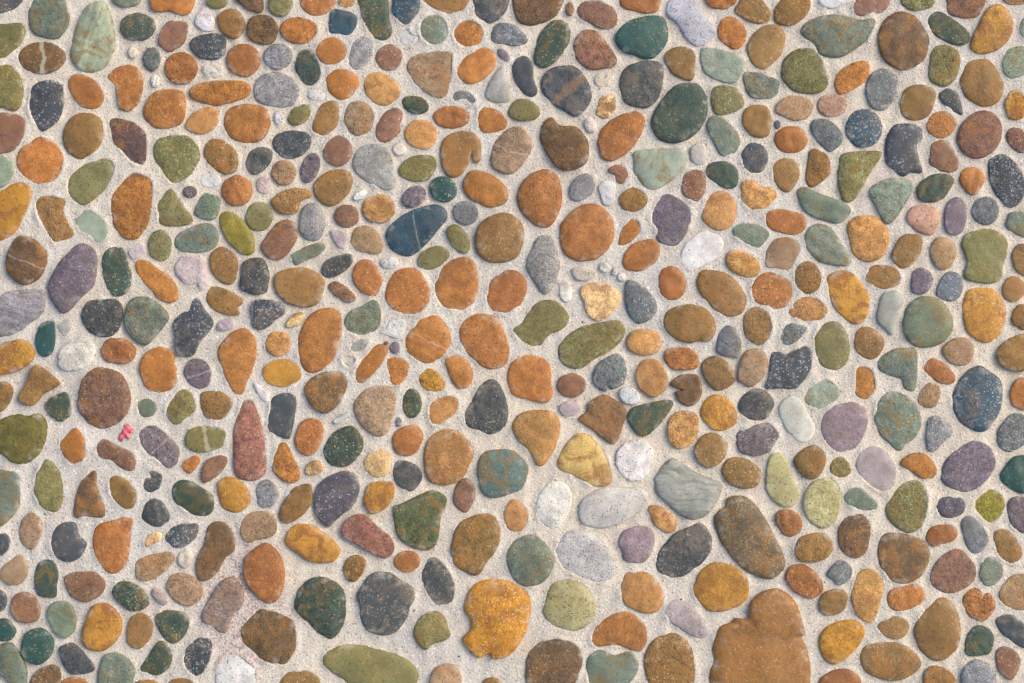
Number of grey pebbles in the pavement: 136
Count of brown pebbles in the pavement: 130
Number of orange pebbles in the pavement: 116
